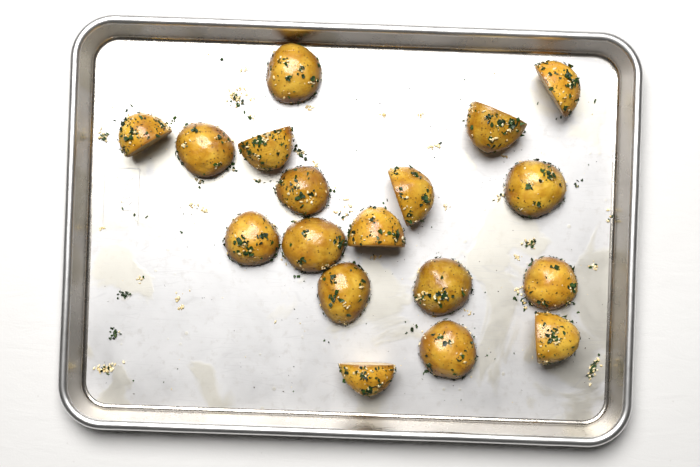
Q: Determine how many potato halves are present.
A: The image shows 18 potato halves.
